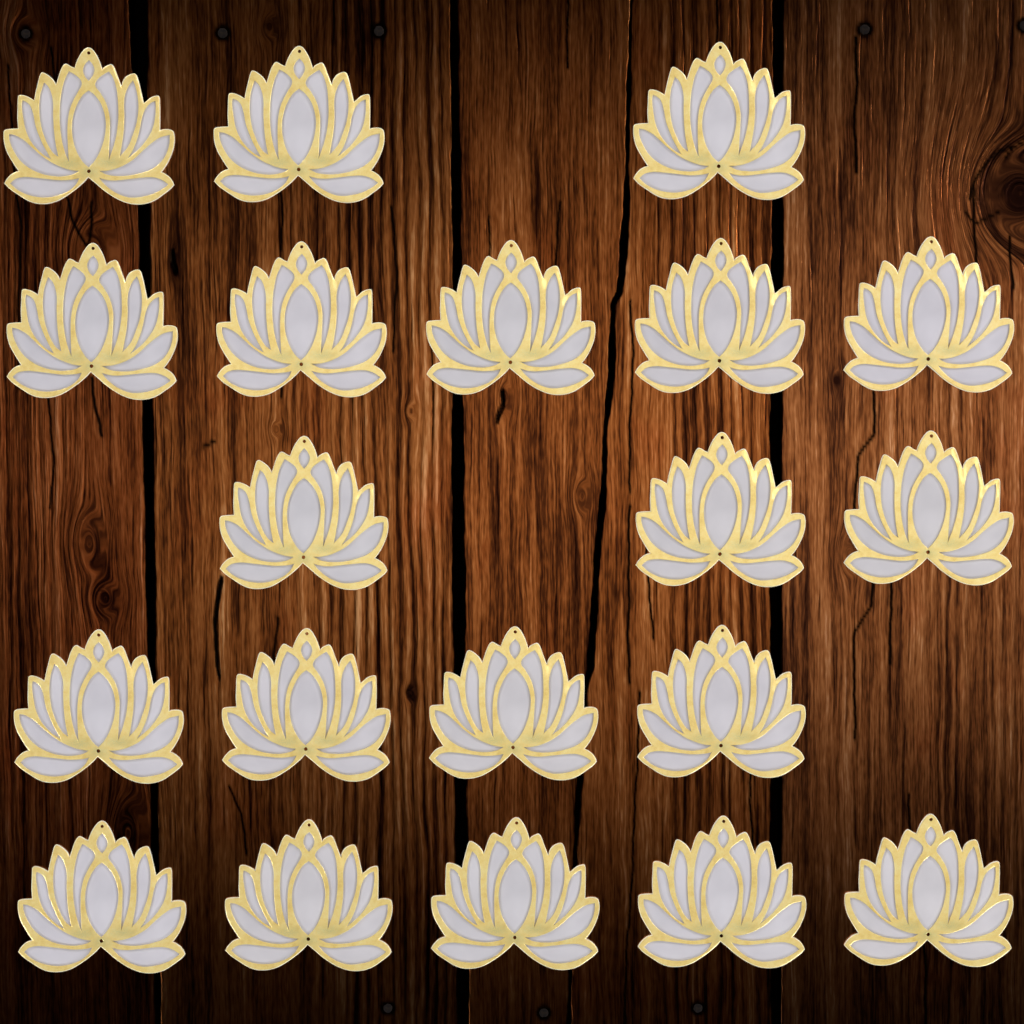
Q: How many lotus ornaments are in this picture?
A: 20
